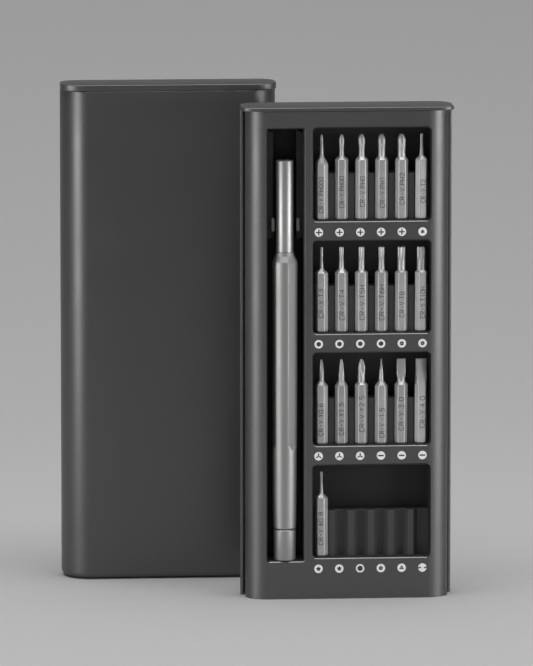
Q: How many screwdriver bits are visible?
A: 19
